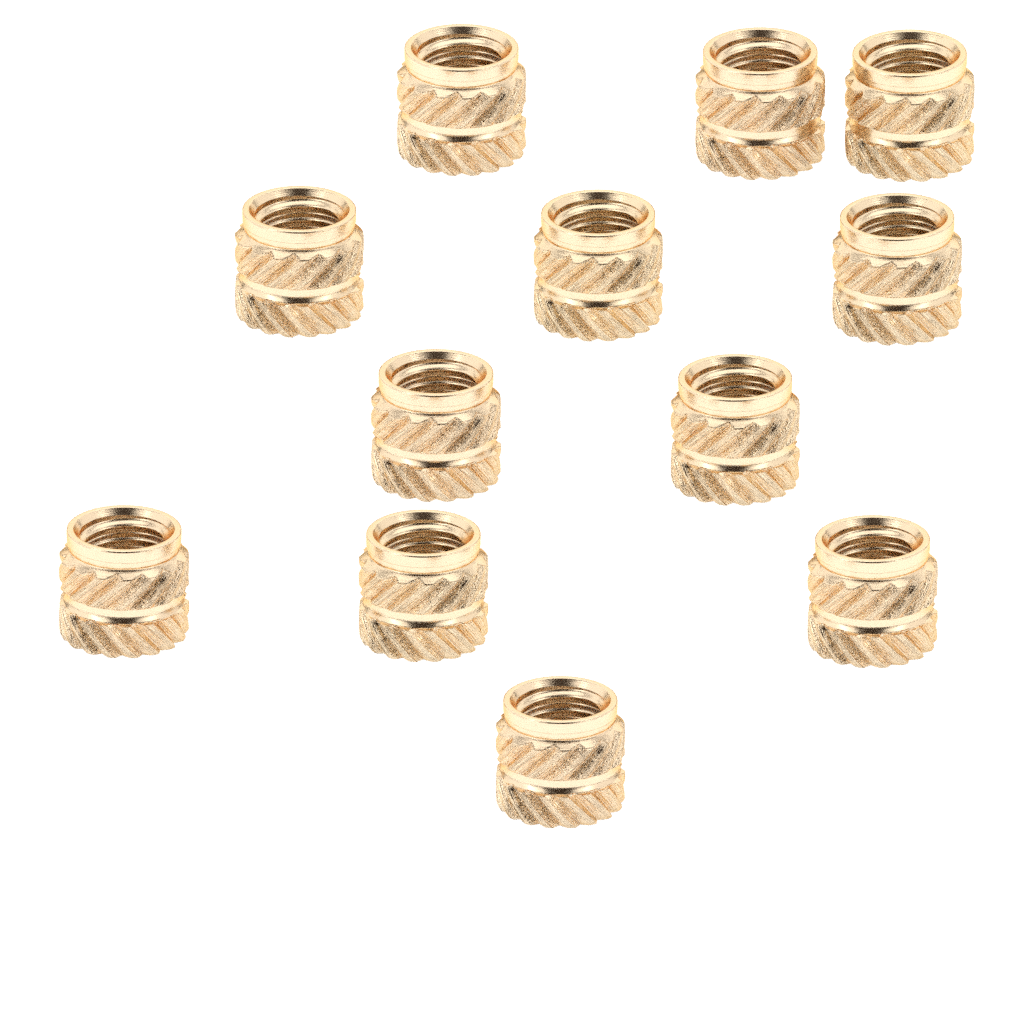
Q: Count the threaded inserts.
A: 12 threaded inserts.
